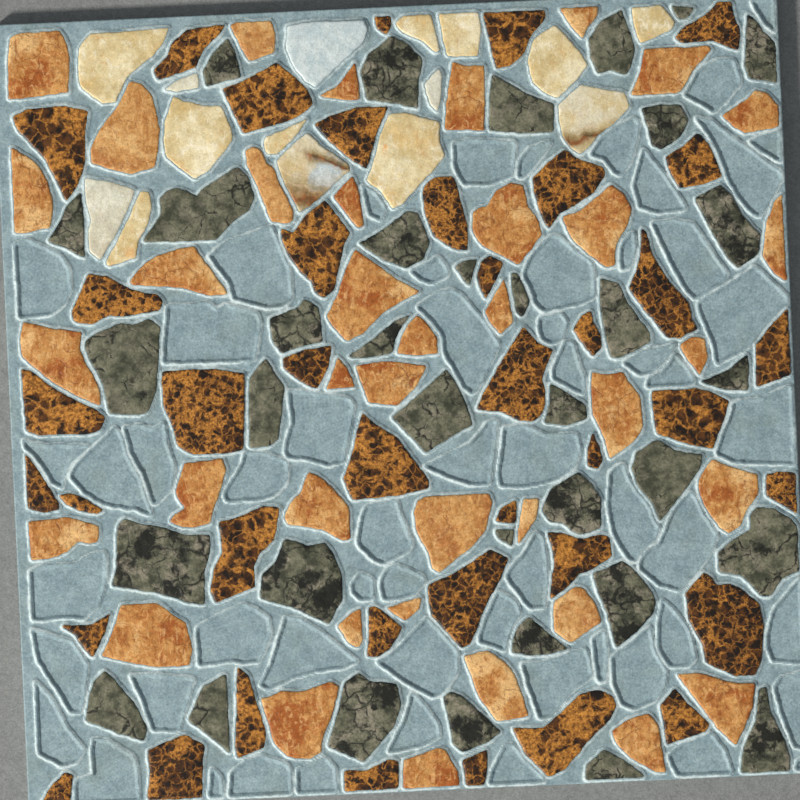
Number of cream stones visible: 15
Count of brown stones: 40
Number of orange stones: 38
